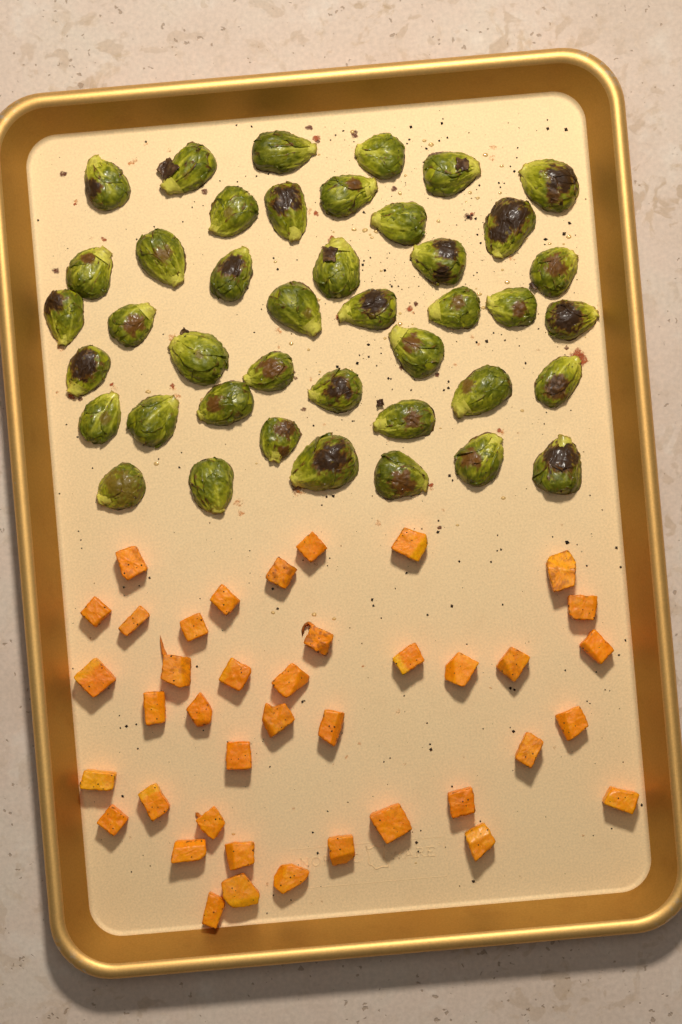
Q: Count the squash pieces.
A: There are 40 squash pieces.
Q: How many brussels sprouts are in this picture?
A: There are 42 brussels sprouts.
